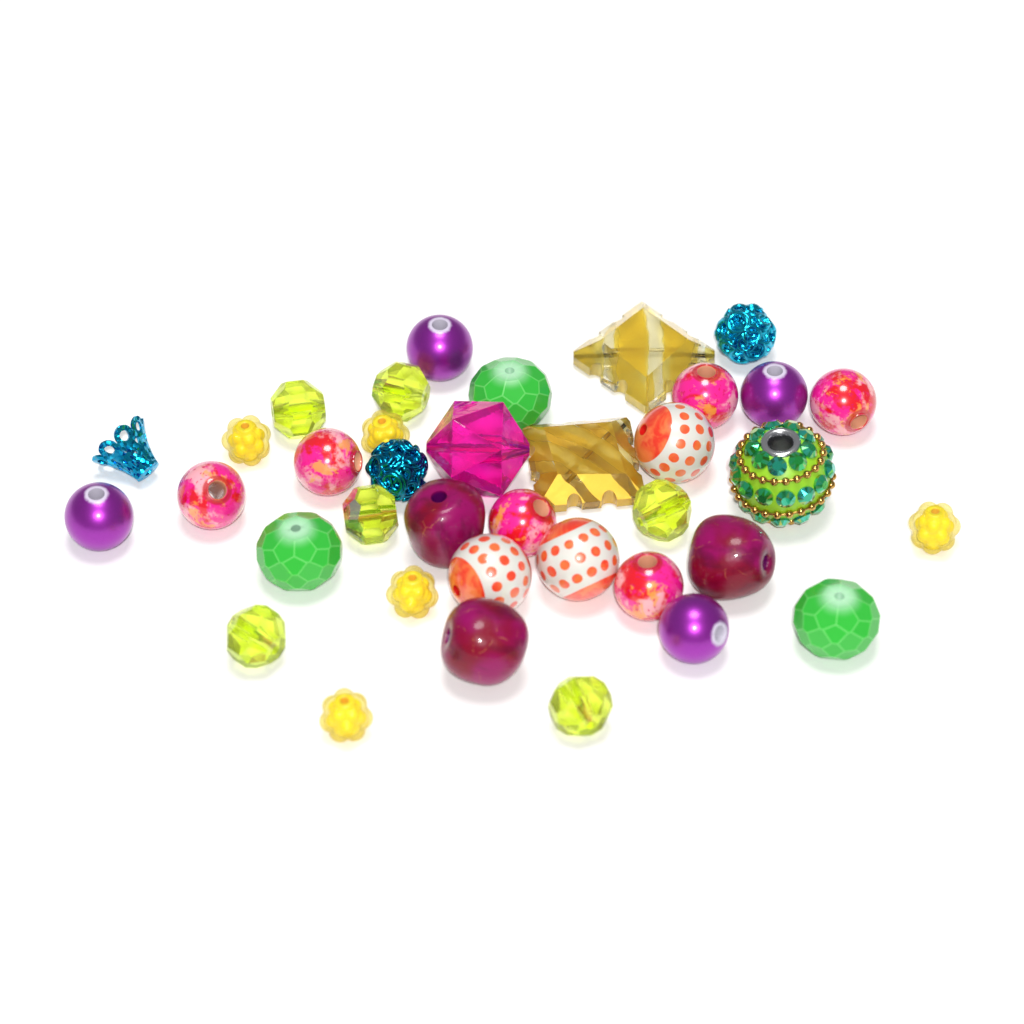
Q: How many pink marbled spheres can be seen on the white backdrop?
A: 6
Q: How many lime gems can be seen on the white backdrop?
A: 6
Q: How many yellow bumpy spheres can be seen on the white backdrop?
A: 5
